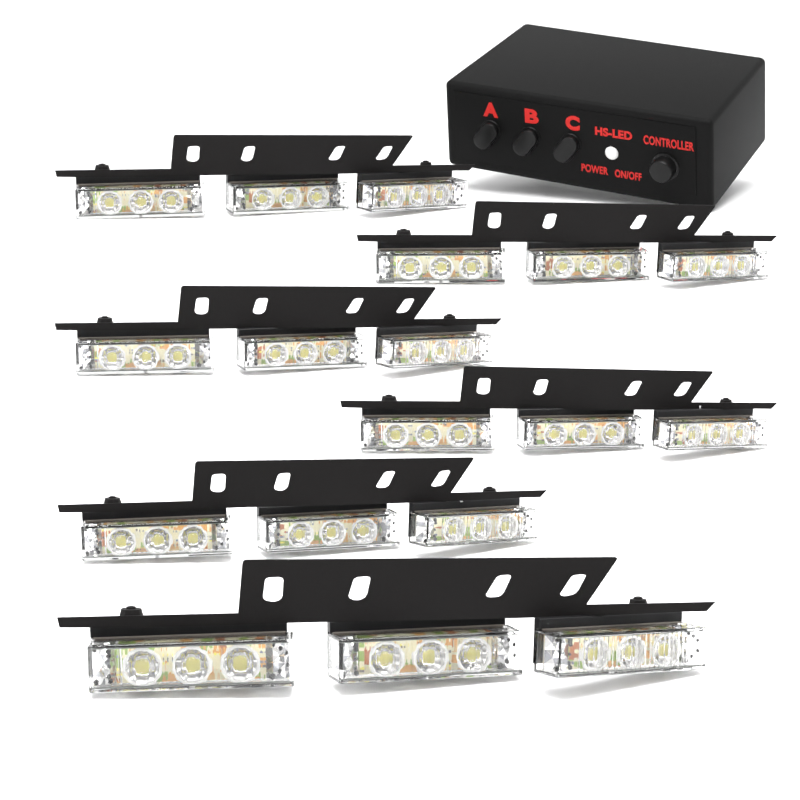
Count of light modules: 18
